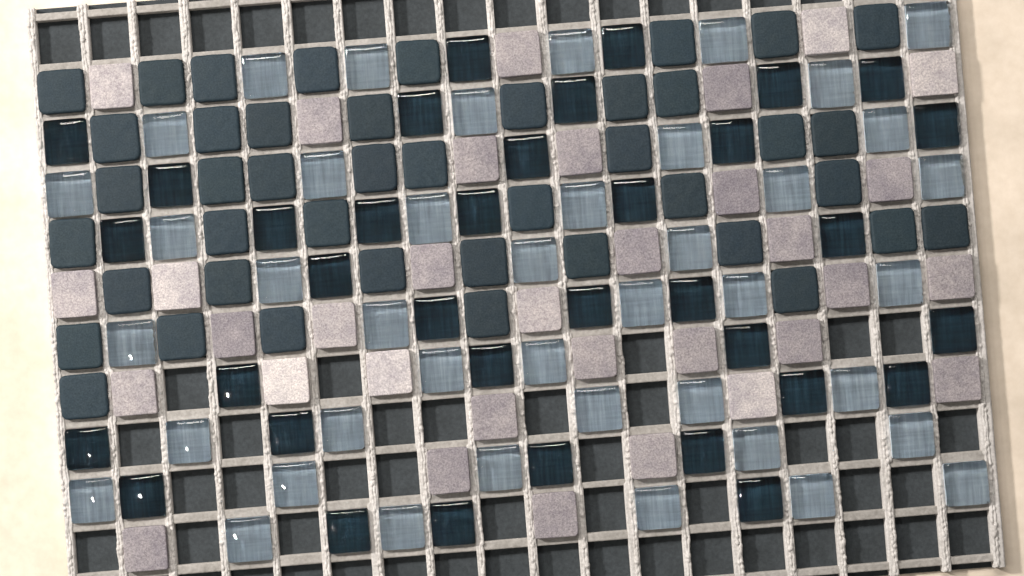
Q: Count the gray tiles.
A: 43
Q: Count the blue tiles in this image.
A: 42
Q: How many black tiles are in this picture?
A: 35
